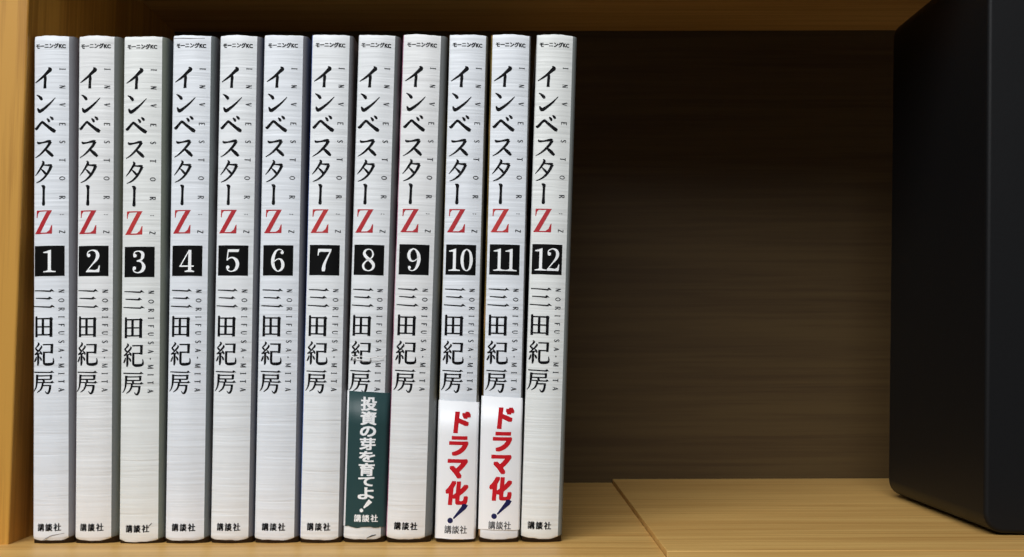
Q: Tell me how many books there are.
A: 12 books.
